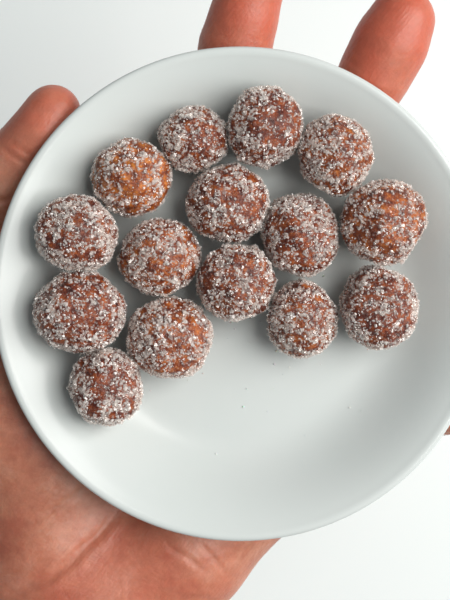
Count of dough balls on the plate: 15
